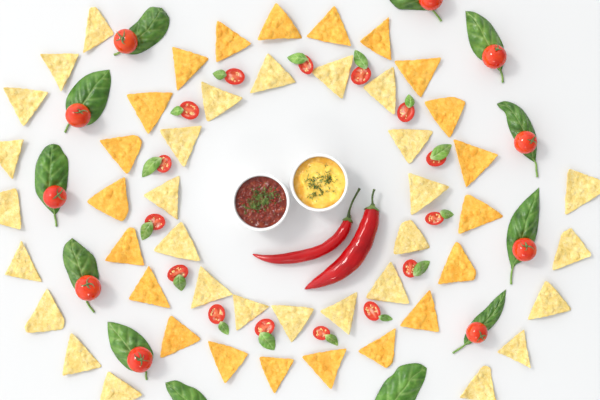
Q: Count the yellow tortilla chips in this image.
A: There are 29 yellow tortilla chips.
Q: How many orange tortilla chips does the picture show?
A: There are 21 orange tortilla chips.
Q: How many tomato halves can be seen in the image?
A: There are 15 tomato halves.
